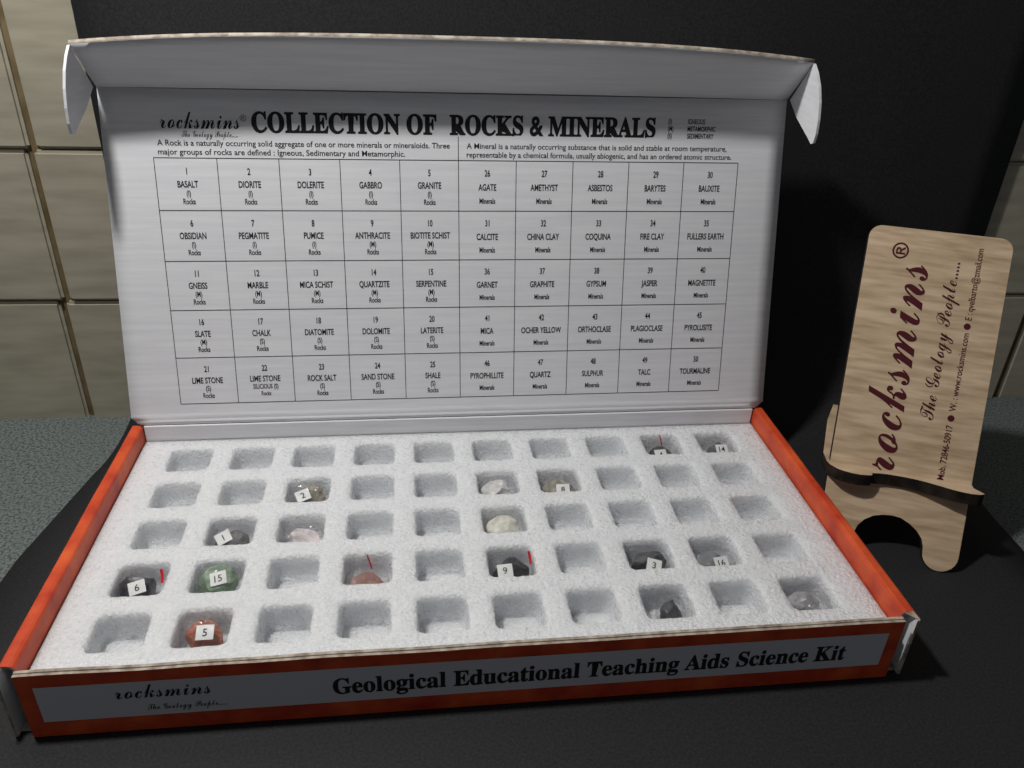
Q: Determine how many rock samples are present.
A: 17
